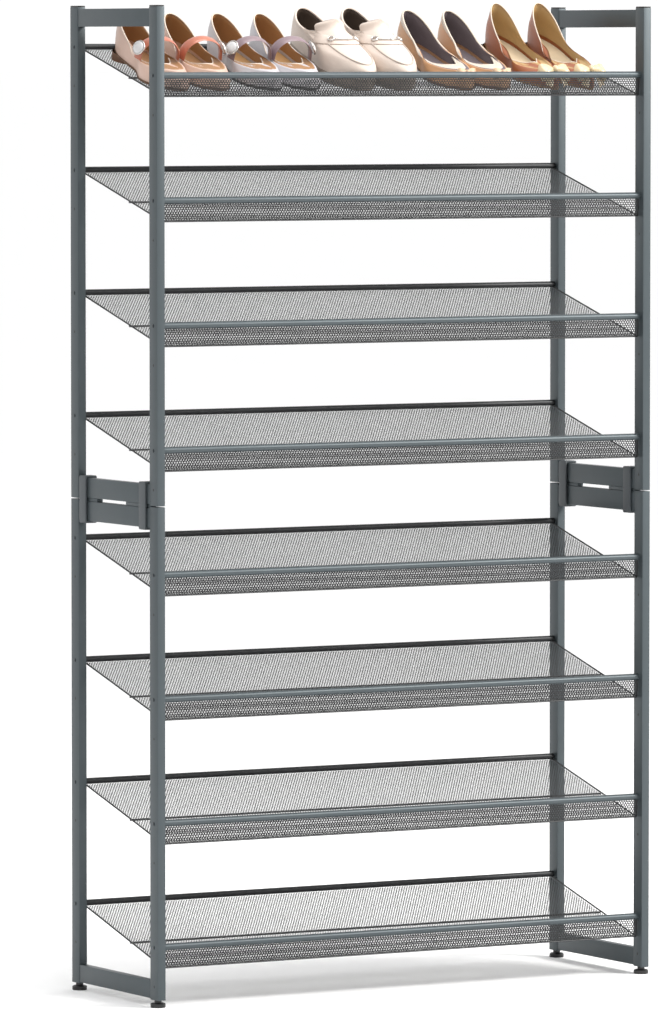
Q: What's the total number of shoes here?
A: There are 10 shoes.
